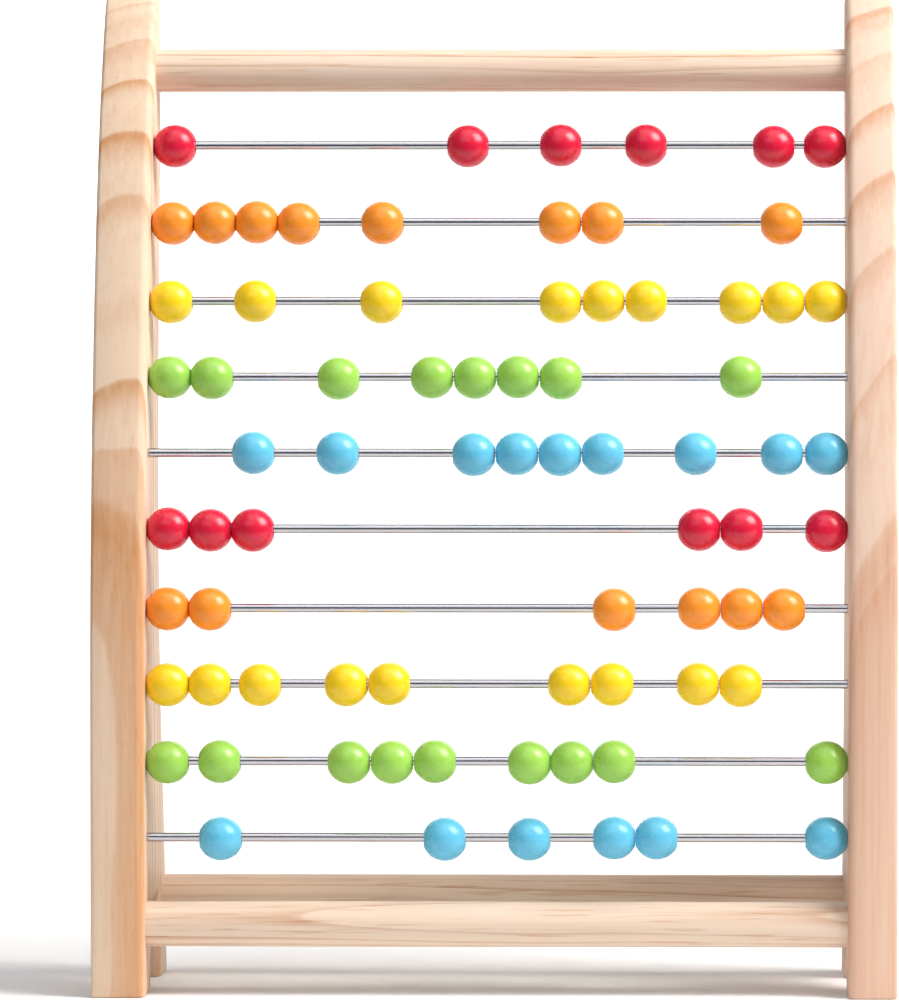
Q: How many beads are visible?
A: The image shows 76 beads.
